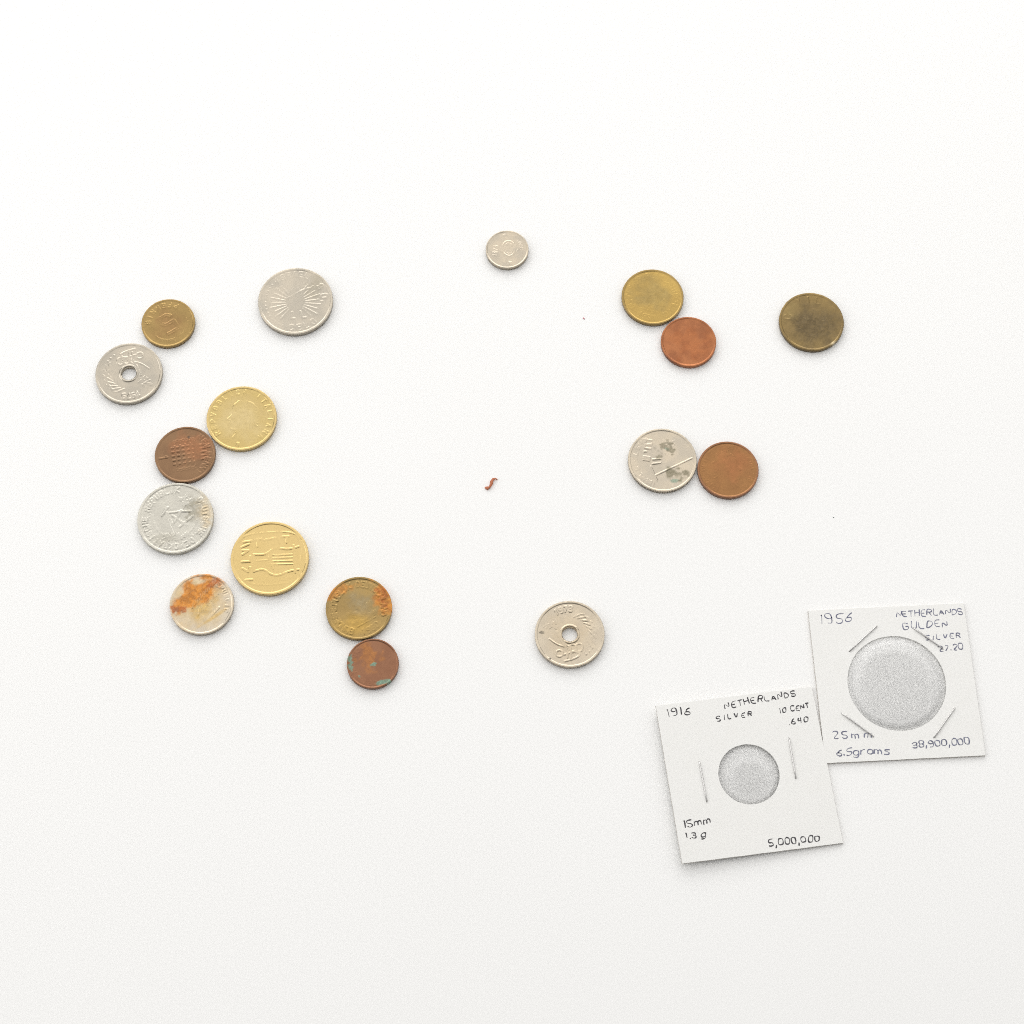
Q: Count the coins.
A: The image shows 17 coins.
